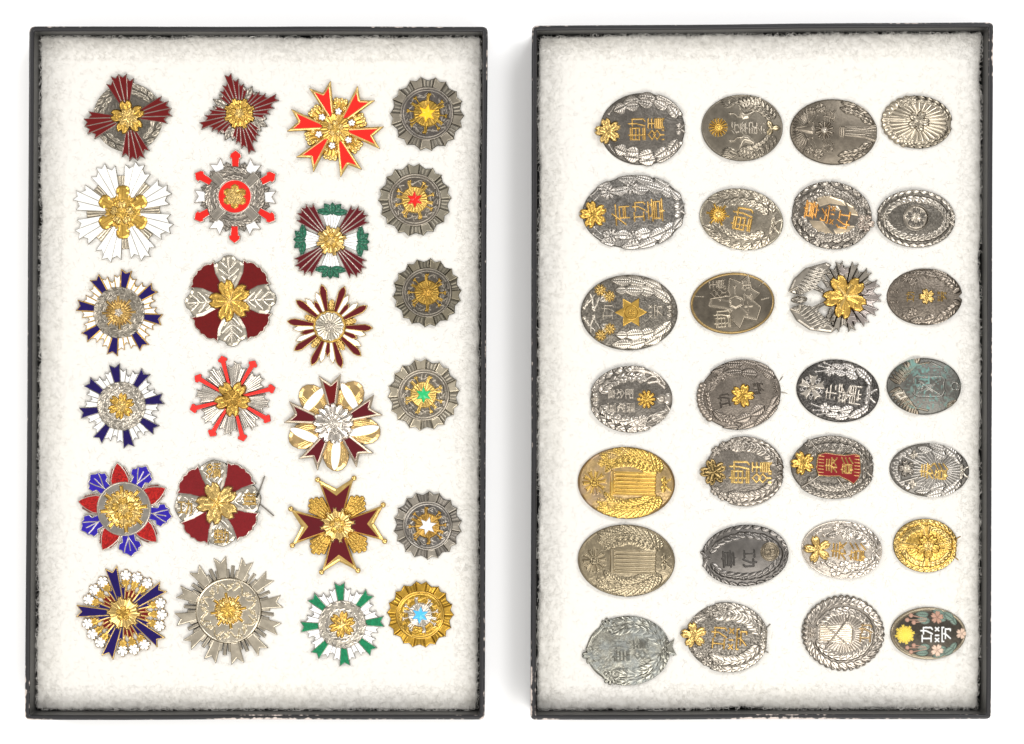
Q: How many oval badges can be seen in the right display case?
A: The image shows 28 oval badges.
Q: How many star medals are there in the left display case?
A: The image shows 24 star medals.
